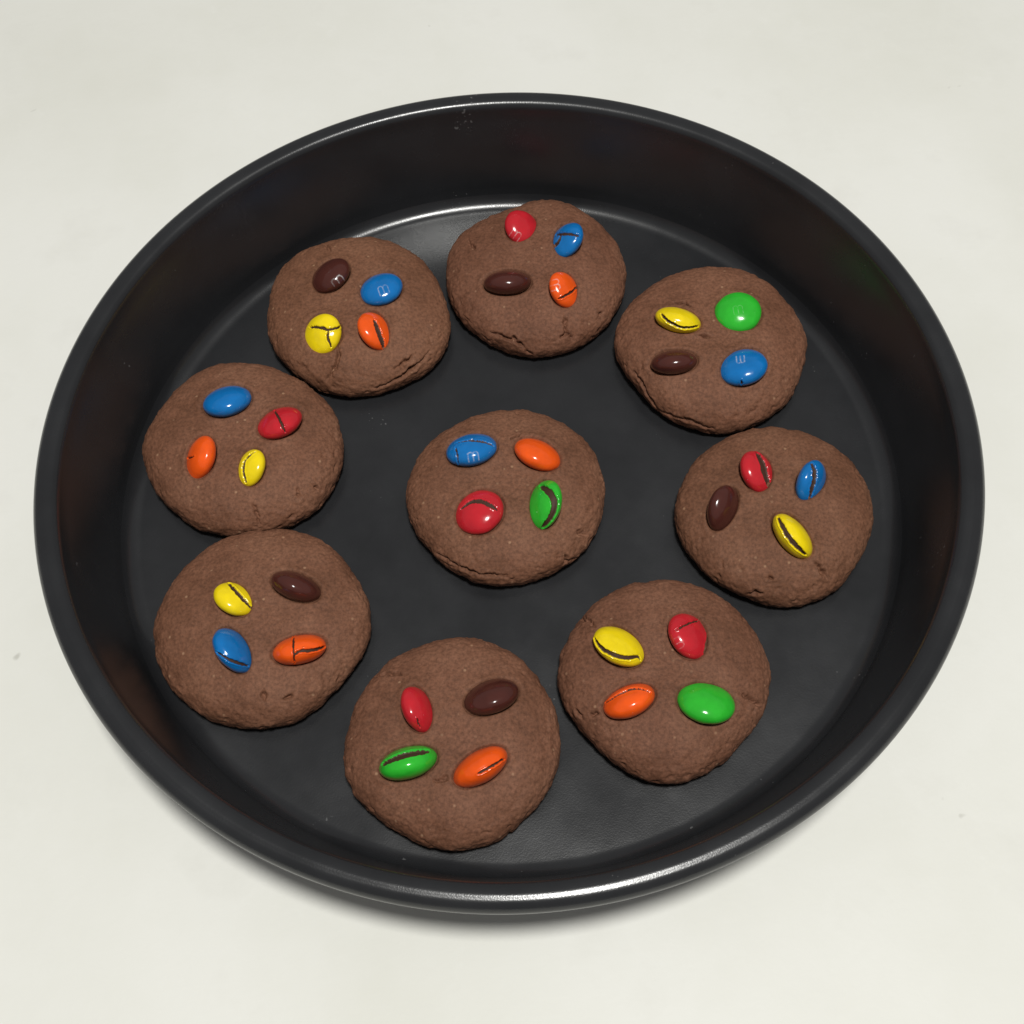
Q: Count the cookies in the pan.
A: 9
